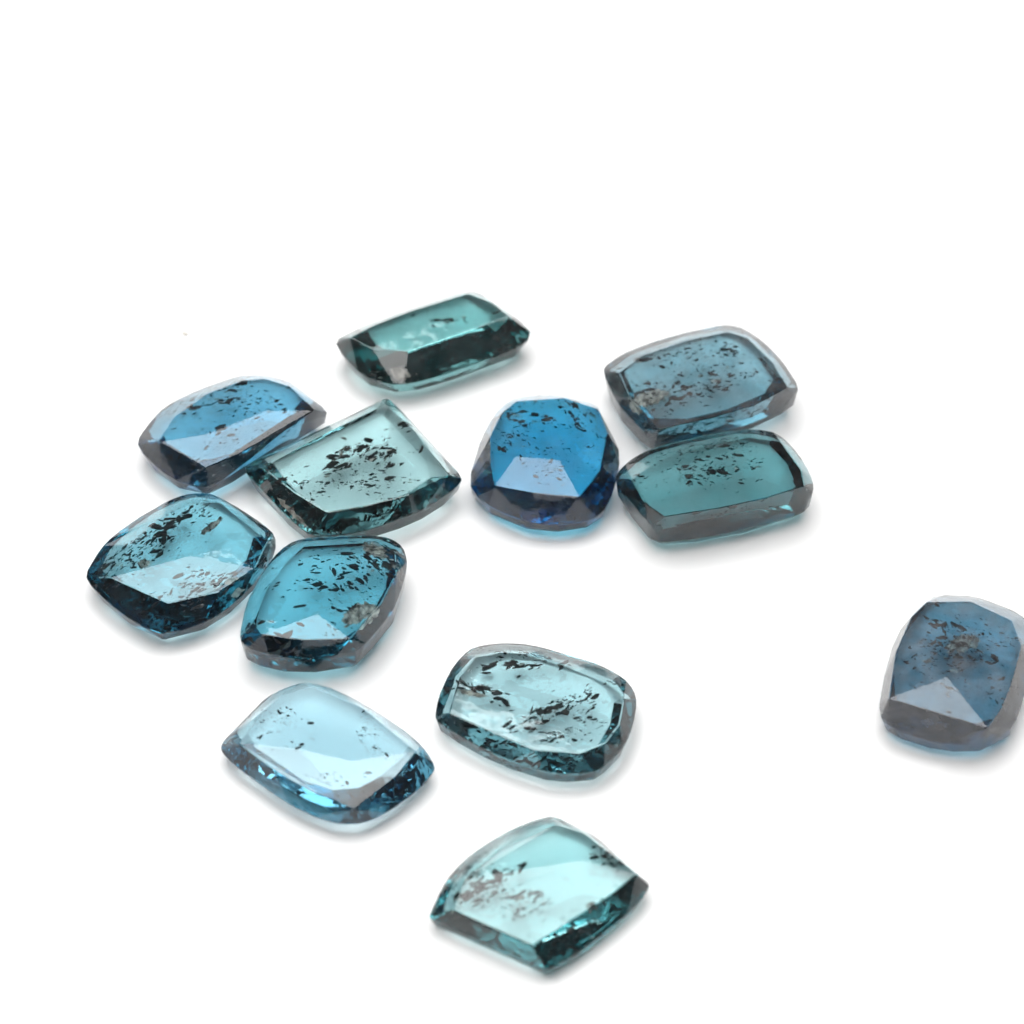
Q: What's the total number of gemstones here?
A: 12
